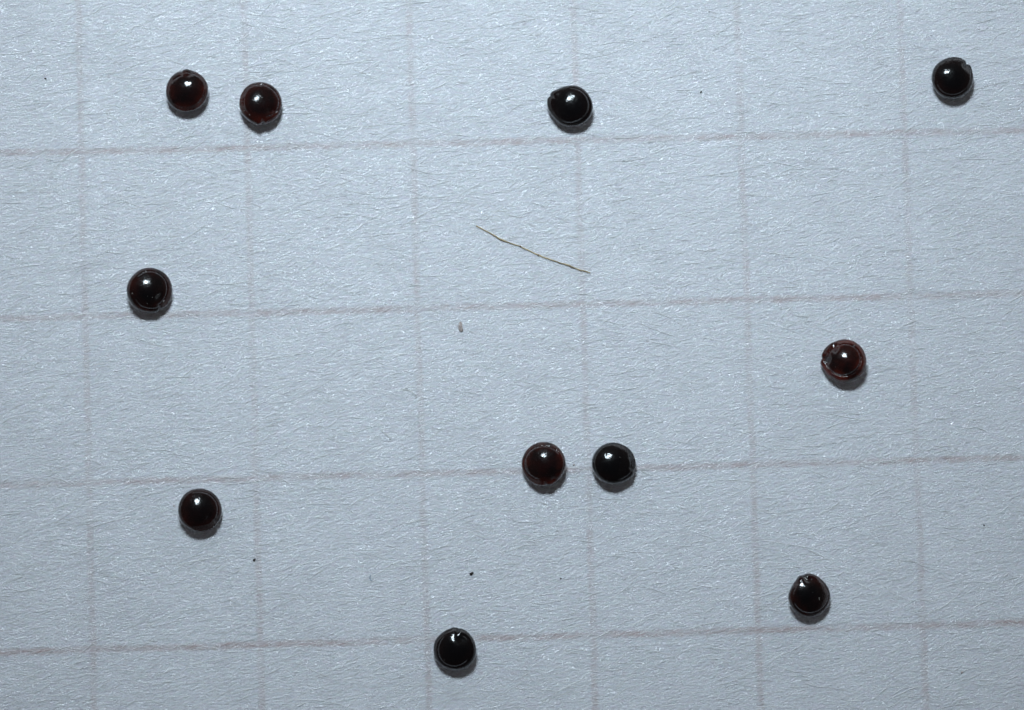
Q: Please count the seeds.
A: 11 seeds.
